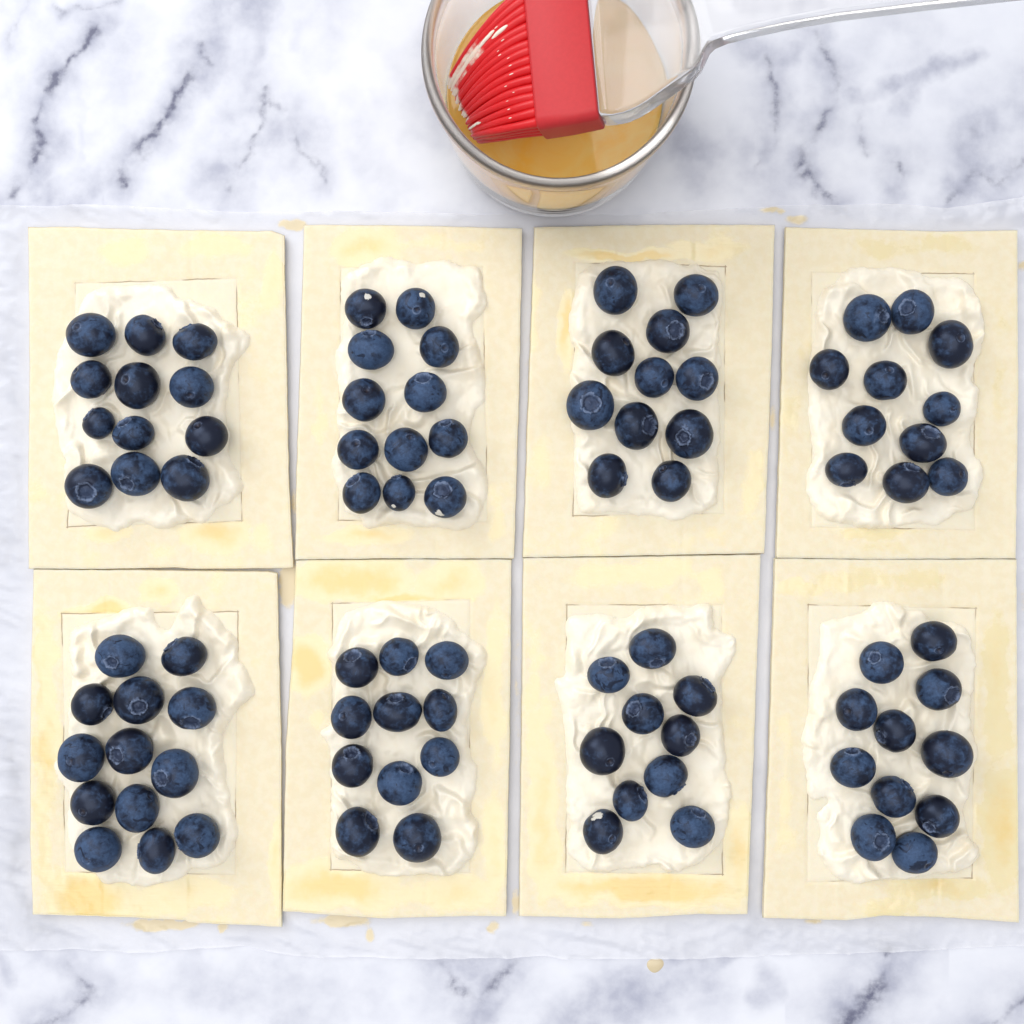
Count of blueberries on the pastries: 91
